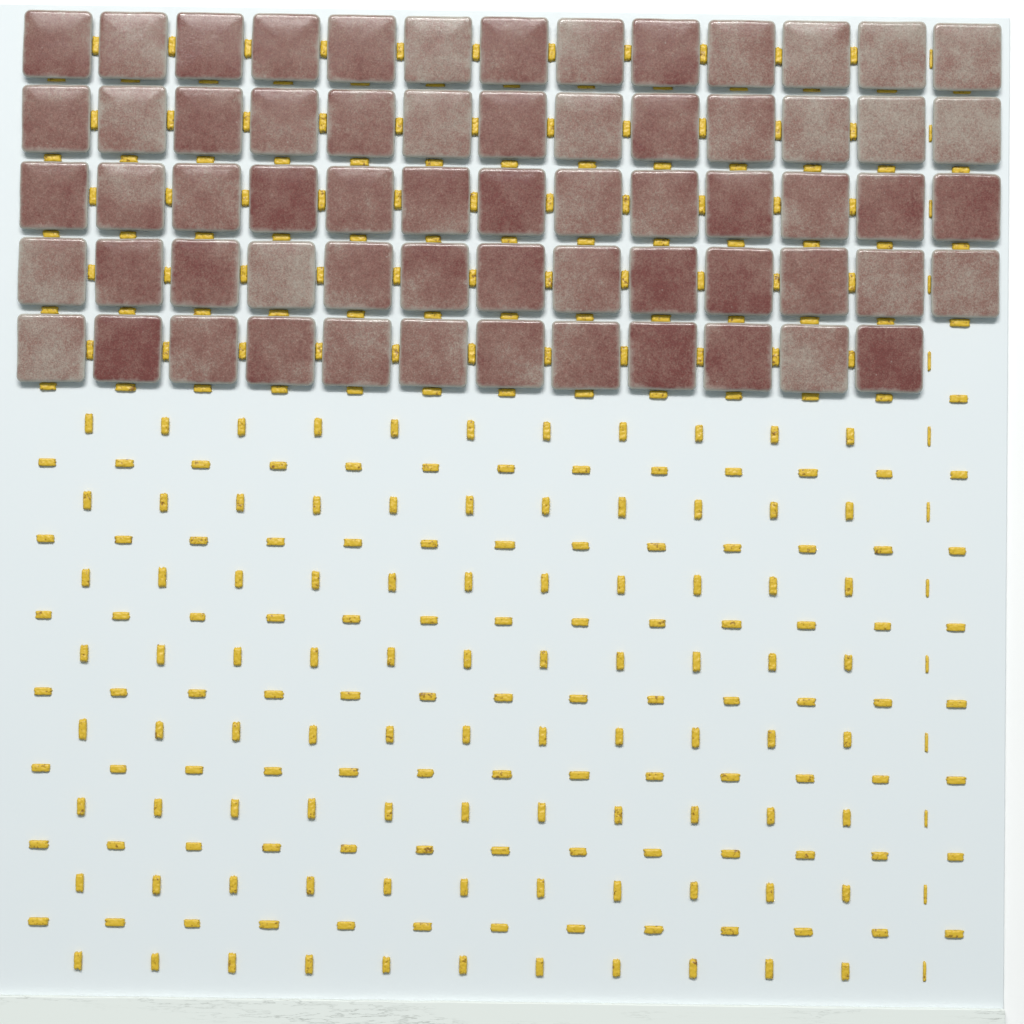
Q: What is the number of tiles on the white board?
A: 64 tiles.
